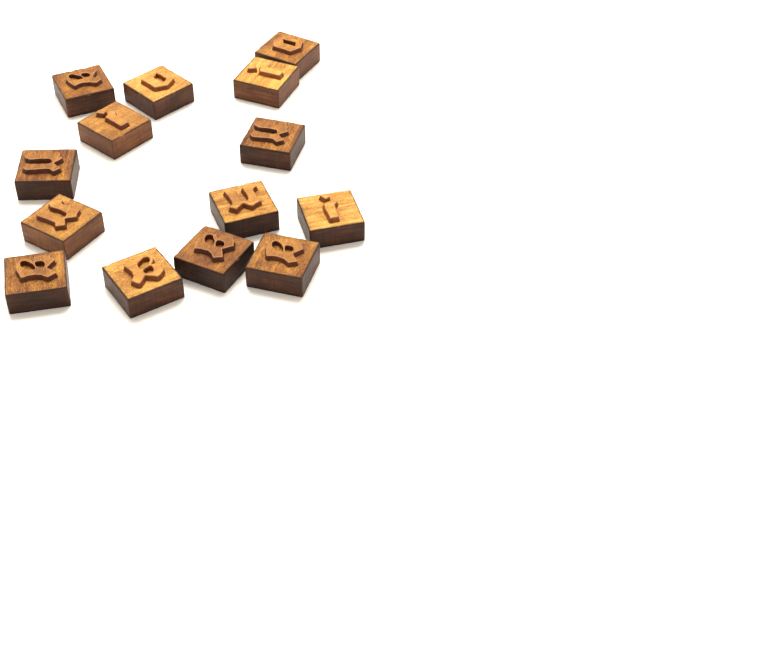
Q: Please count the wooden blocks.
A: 14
